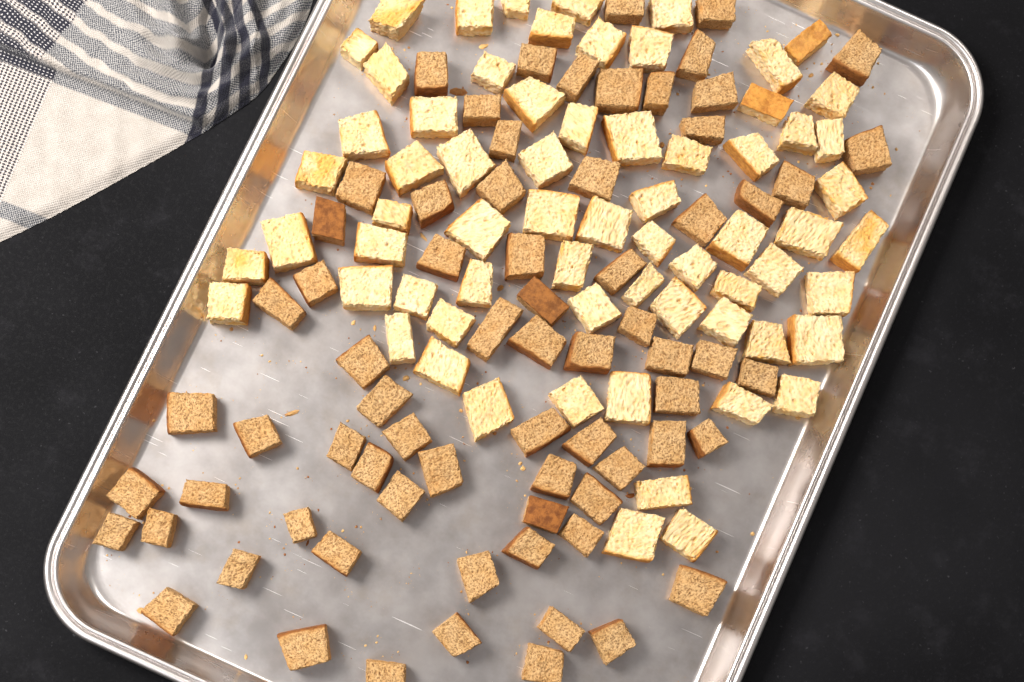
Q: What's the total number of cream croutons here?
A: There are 67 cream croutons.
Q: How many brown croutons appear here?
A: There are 71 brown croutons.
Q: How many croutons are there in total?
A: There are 138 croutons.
